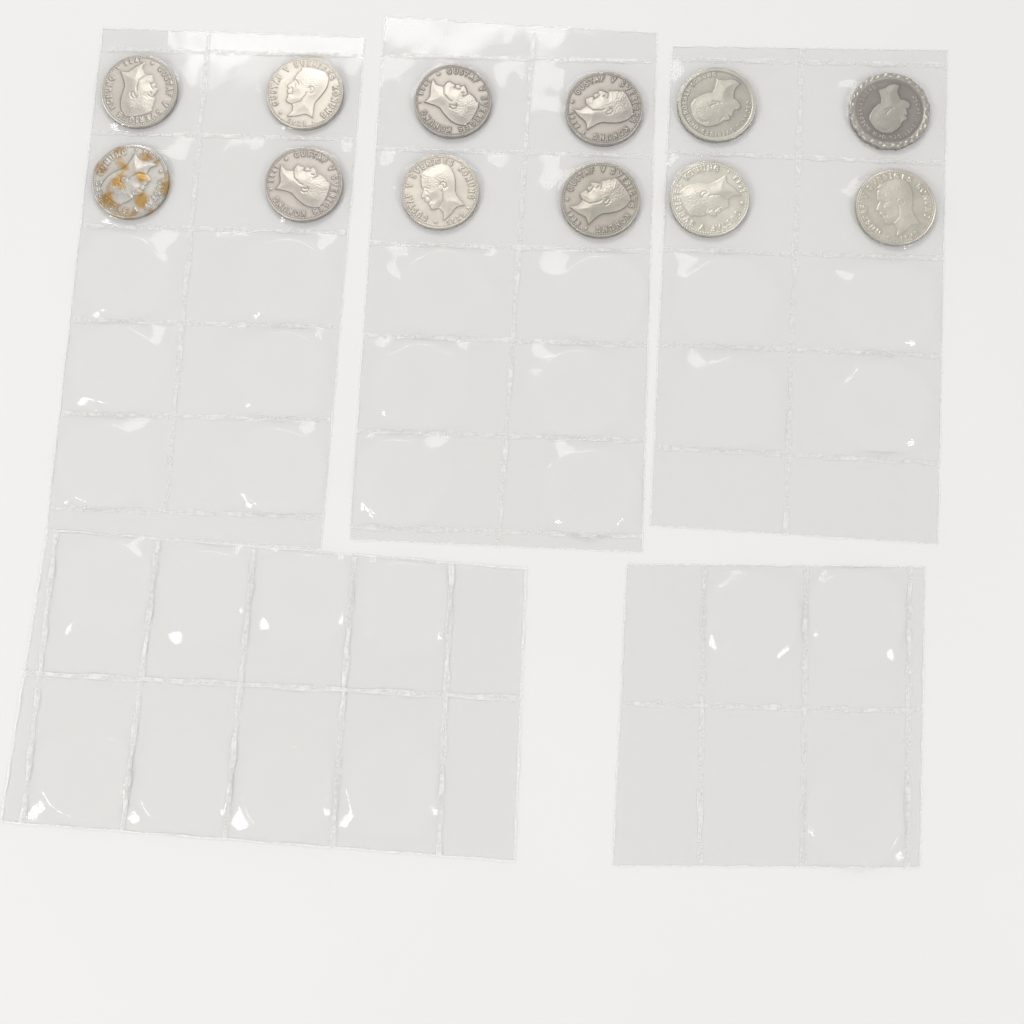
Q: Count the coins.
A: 12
